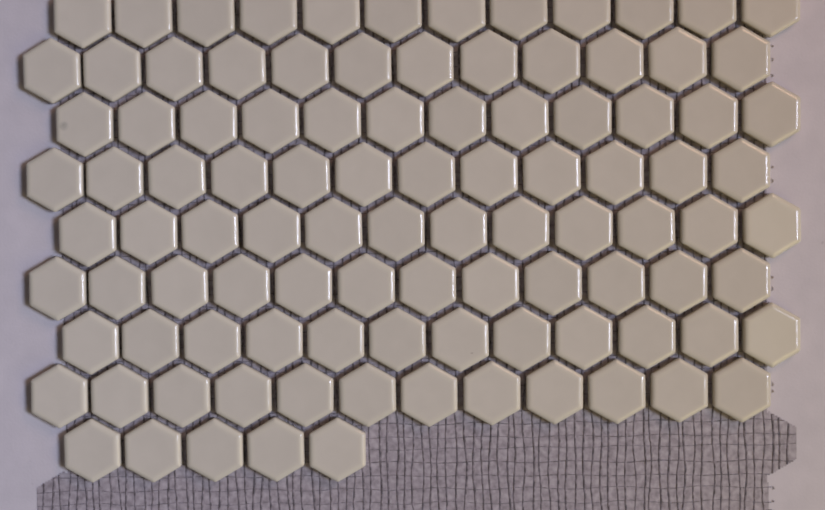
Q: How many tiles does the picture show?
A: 101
